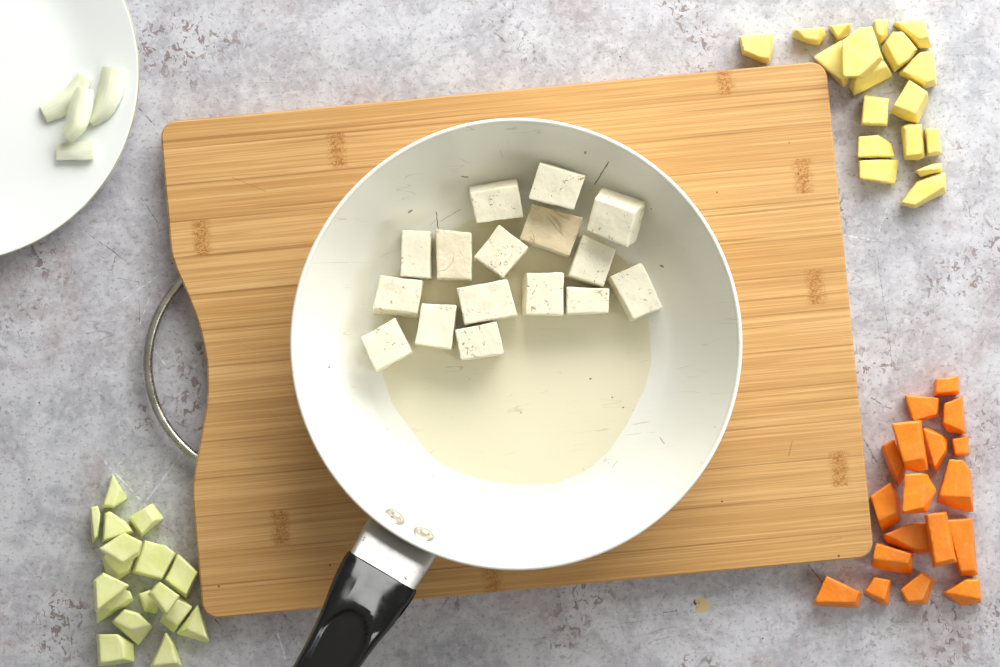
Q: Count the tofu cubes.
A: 16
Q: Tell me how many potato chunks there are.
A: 18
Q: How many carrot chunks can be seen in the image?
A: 18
